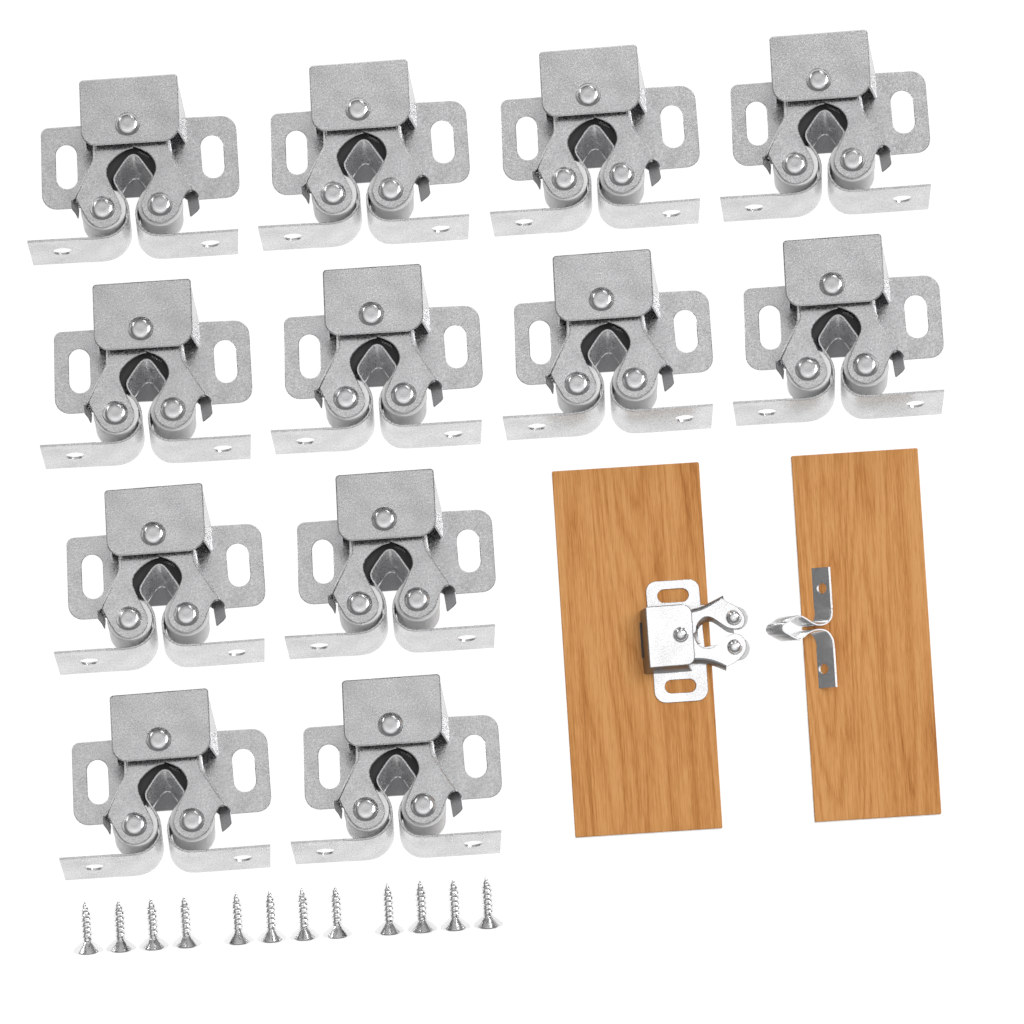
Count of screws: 12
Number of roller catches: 13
